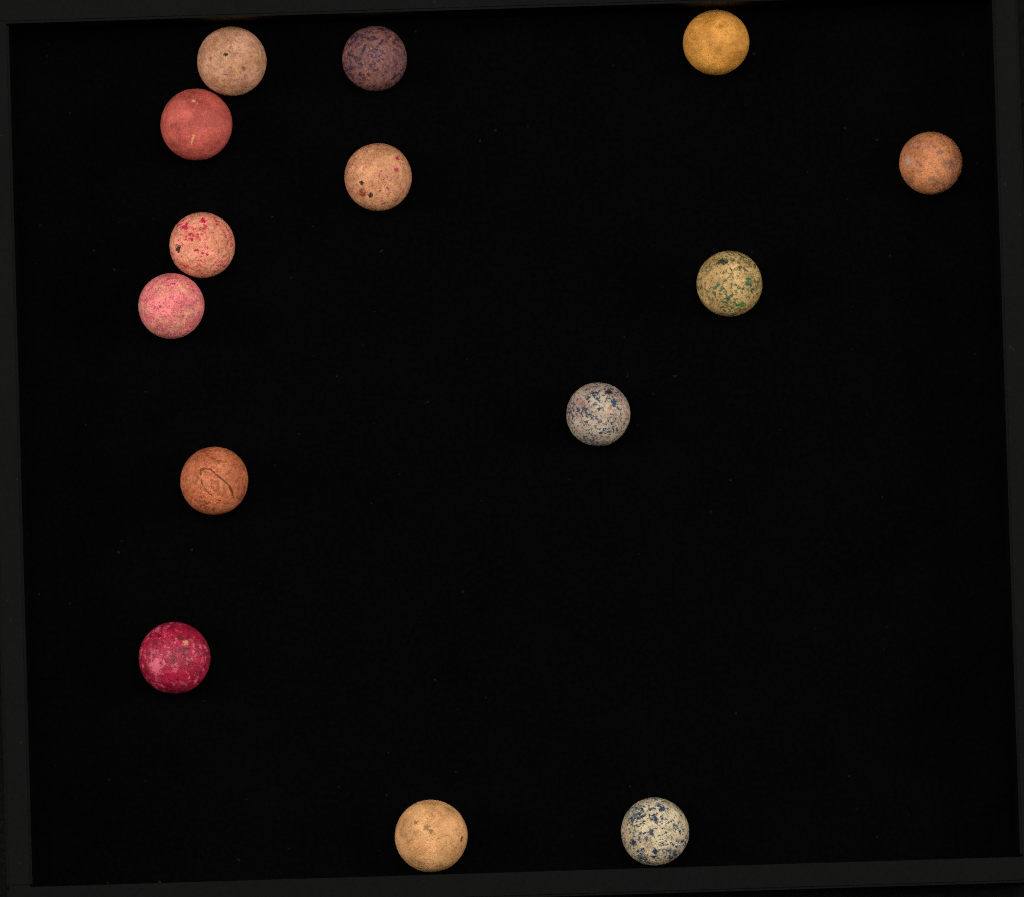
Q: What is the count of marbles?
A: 14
